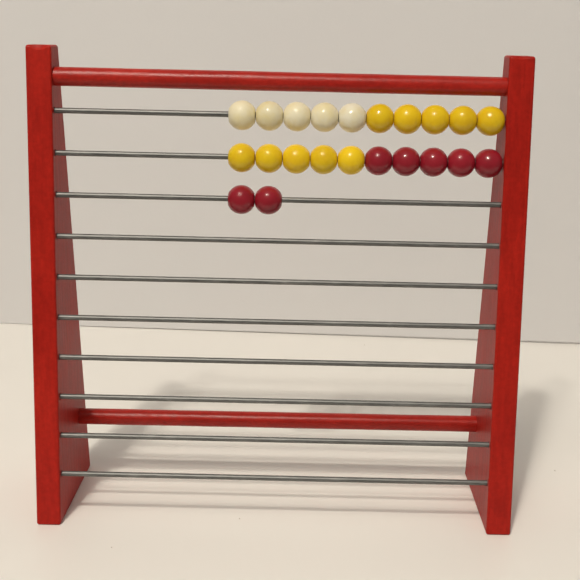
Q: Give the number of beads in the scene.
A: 22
